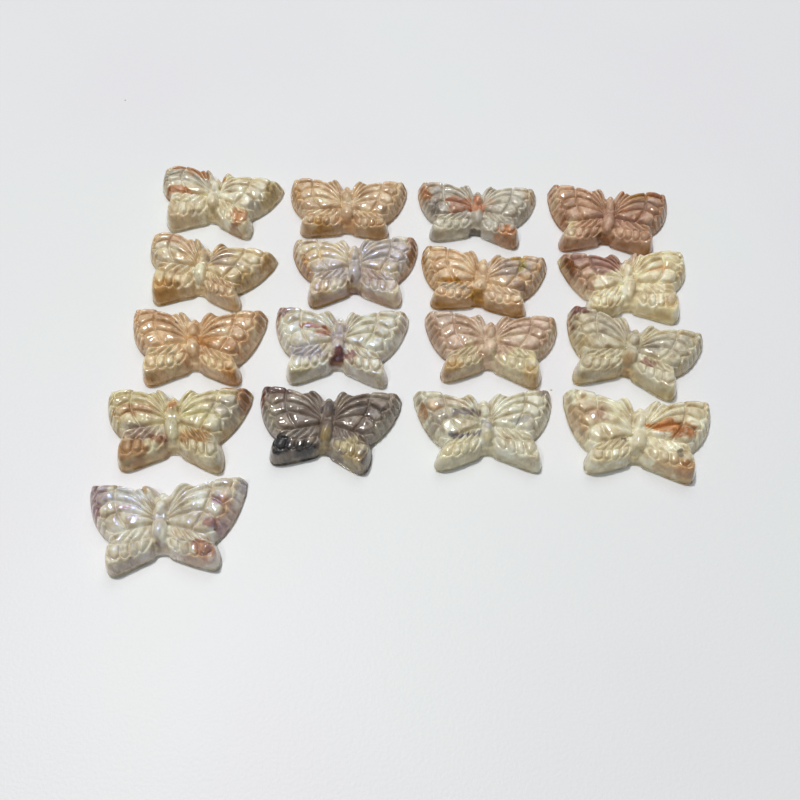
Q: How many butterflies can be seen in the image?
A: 17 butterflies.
